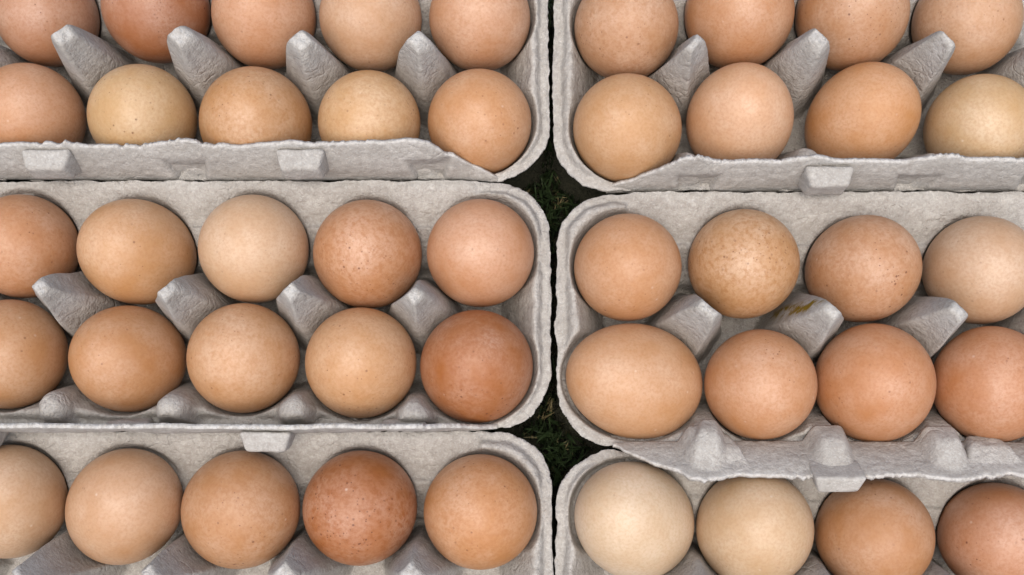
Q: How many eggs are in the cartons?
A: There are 45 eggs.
